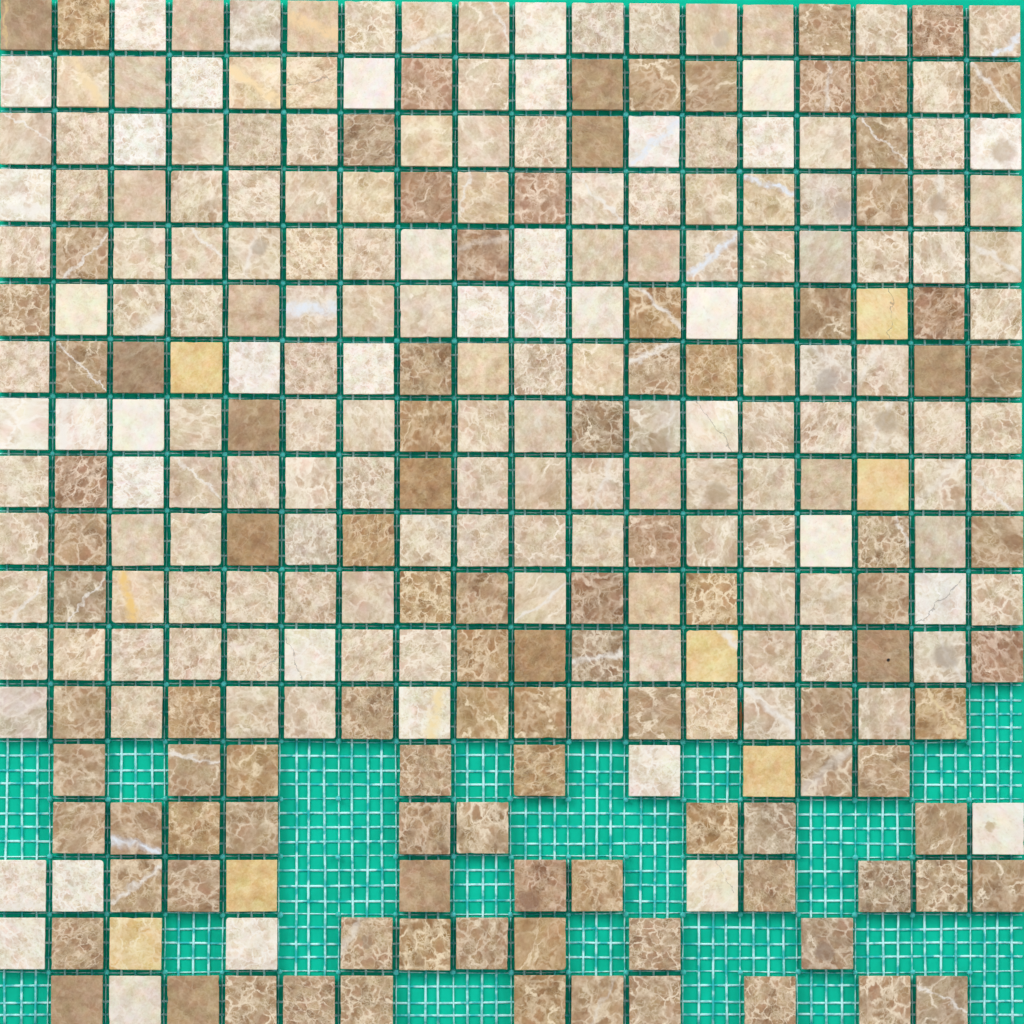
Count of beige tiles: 139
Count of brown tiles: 103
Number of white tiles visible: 38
